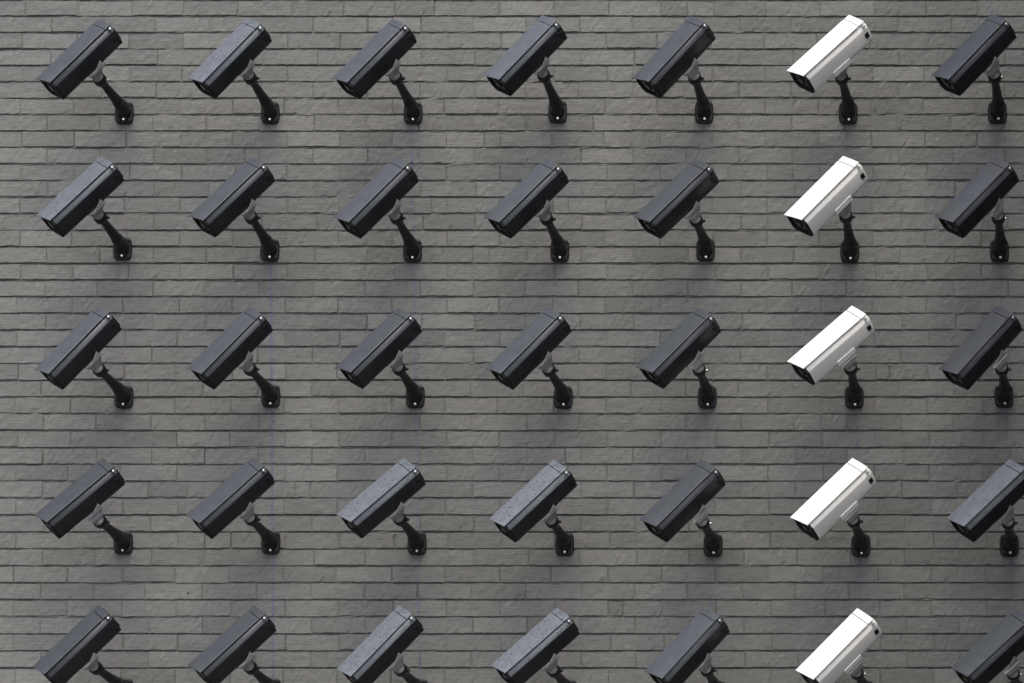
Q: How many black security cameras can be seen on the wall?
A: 30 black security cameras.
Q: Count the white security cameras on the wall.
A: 5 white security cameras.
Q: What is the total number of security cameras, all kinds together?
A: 35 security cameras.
